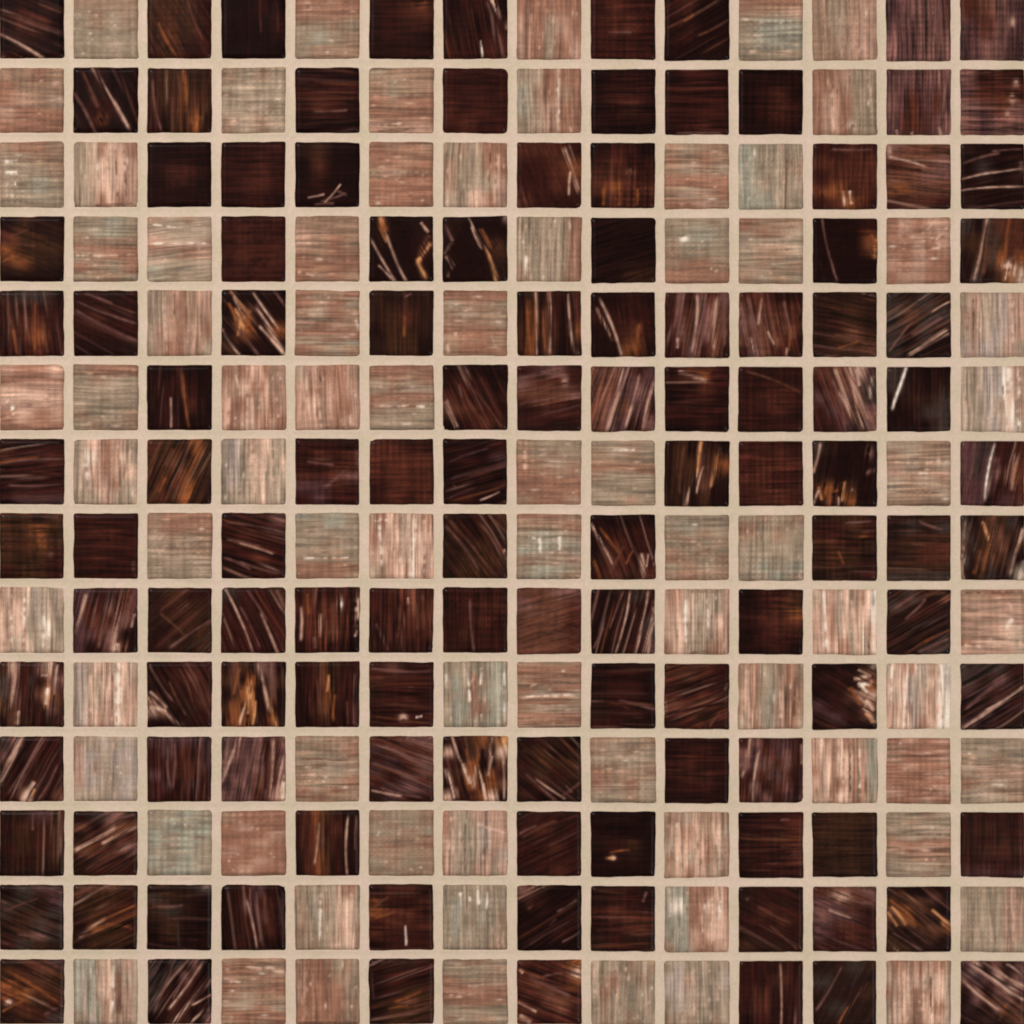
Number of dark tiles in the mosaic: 120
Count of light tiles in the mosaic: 76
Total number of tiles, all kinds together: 196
